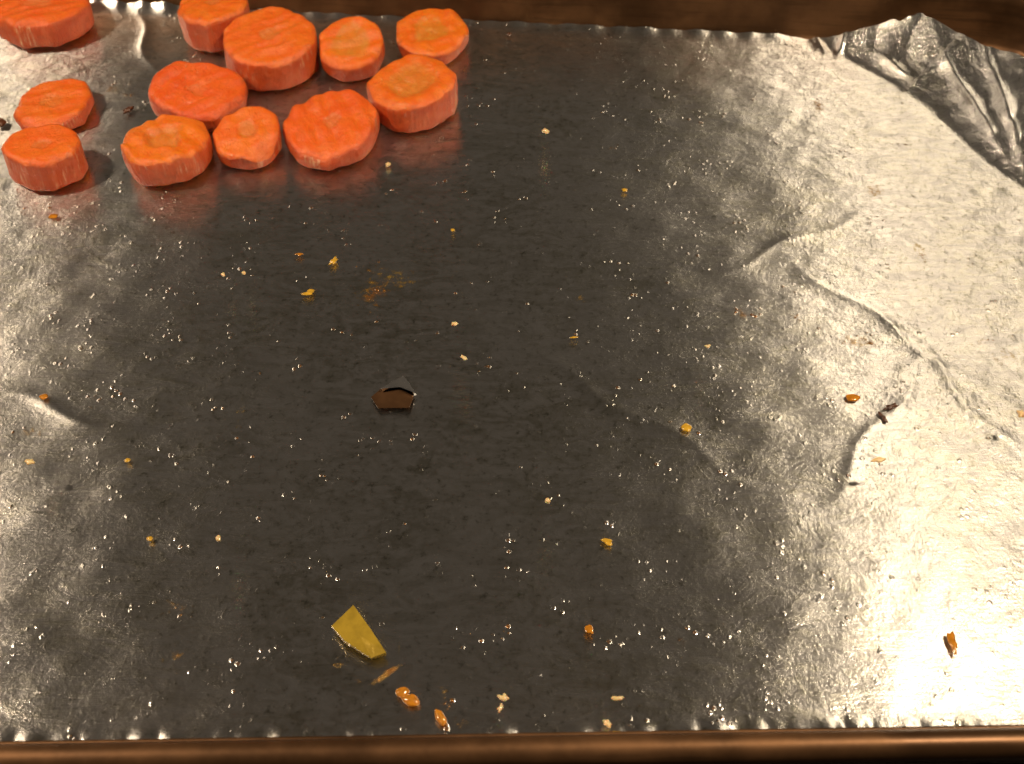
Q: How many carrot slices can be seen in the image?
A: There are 12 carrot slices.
